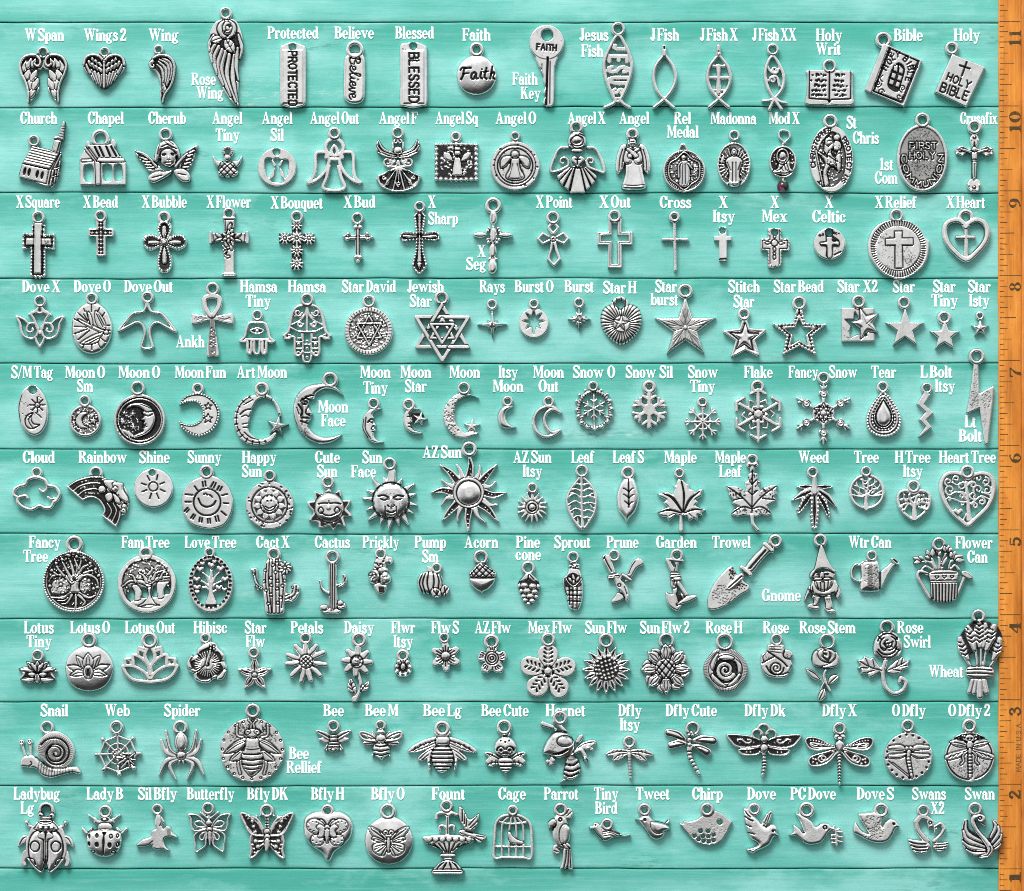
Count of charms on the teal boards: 171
